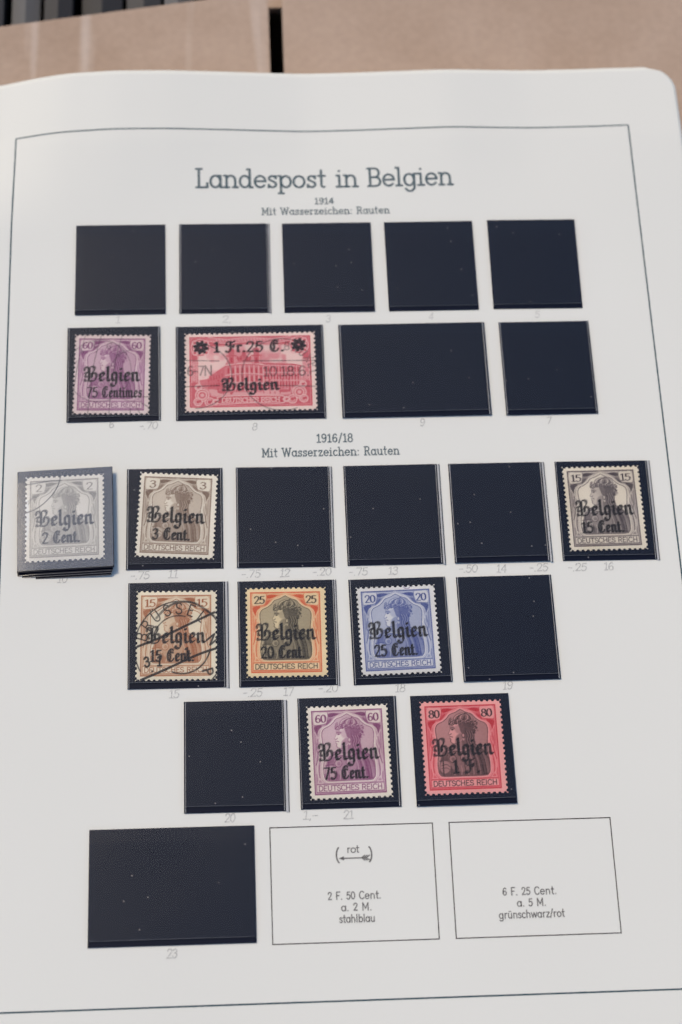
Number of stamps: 10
